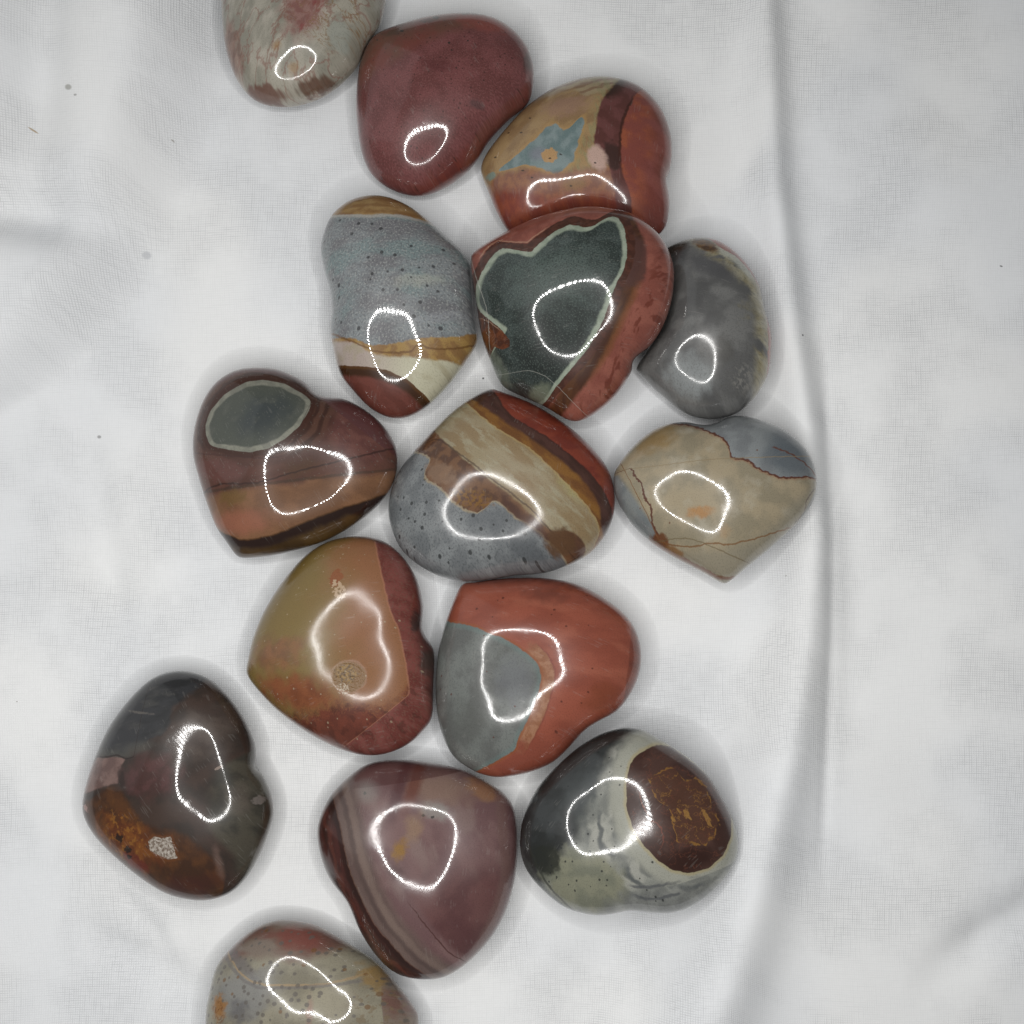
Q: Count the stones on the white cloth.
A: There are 15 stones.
